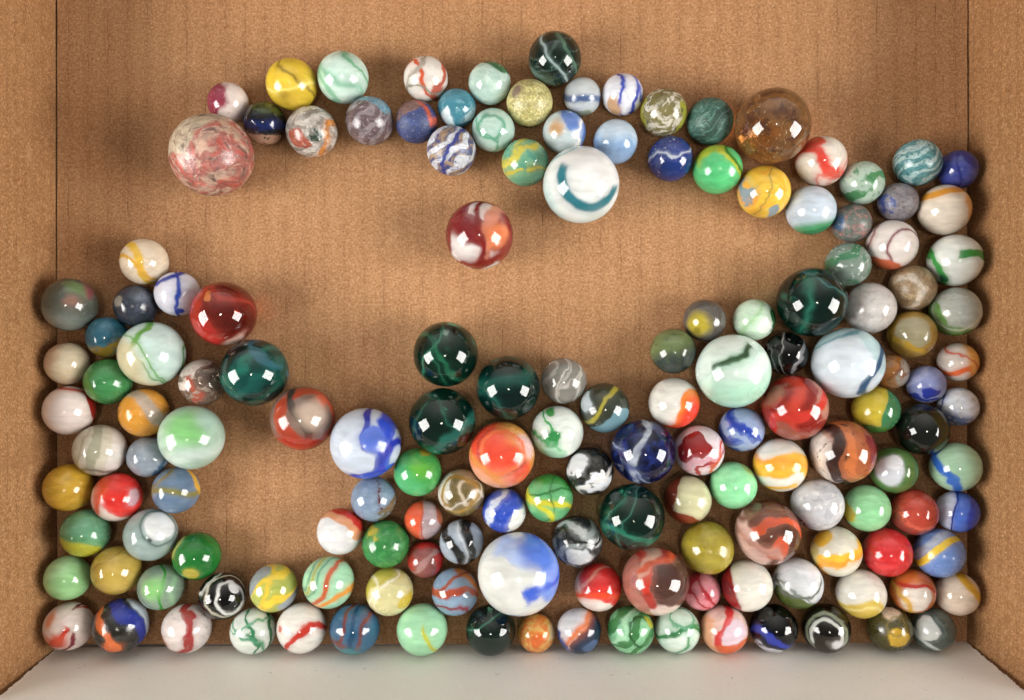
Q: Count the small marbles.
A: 130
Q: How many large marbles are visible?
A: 24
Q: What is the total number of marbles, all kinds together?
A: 154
